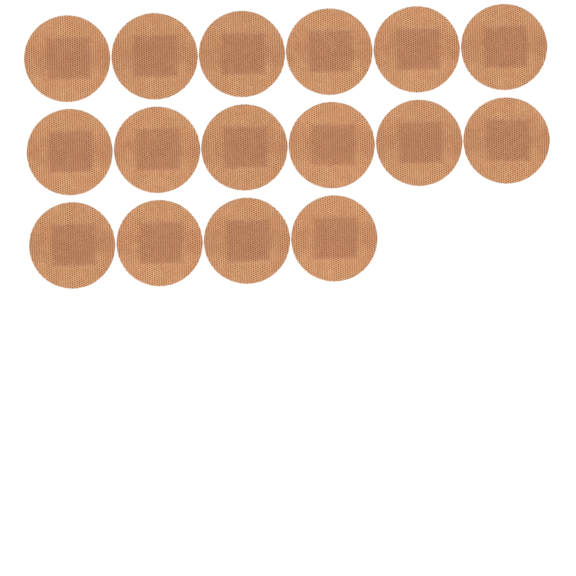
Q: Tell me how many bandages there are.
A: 16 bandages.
